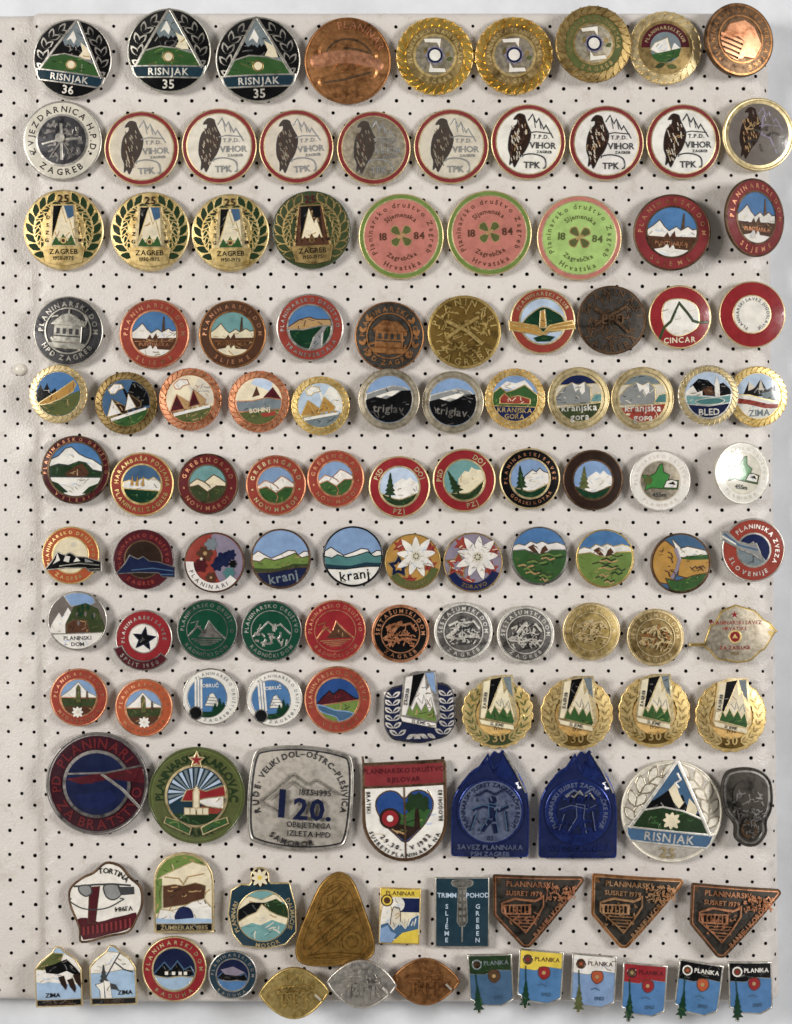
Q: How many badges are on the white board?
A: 123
